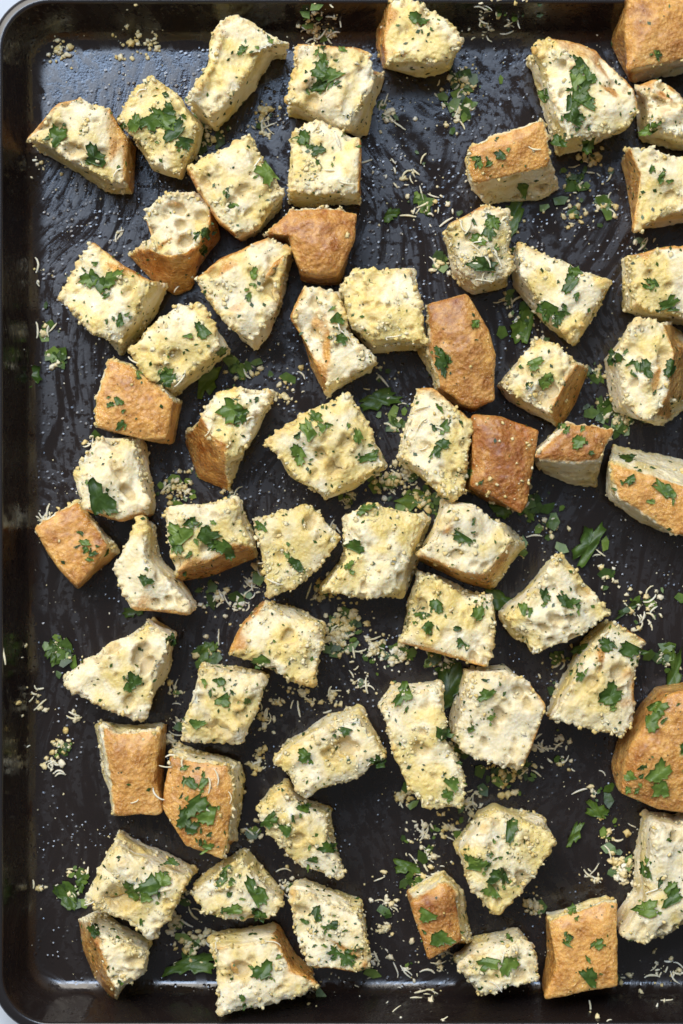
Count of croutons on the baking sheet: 62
